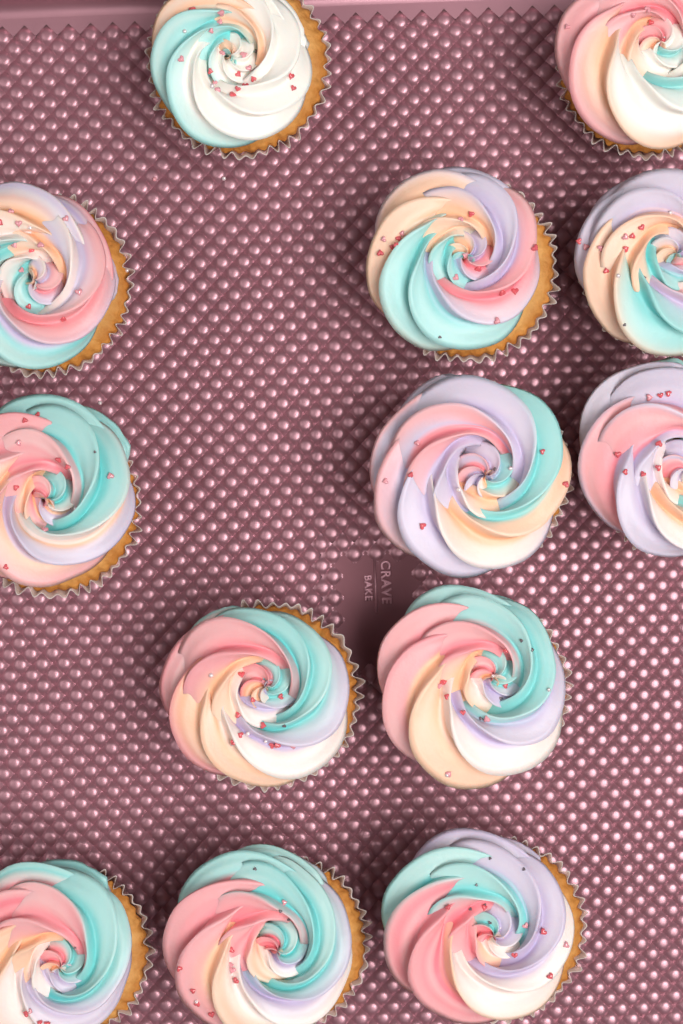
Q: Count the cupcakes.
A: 13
